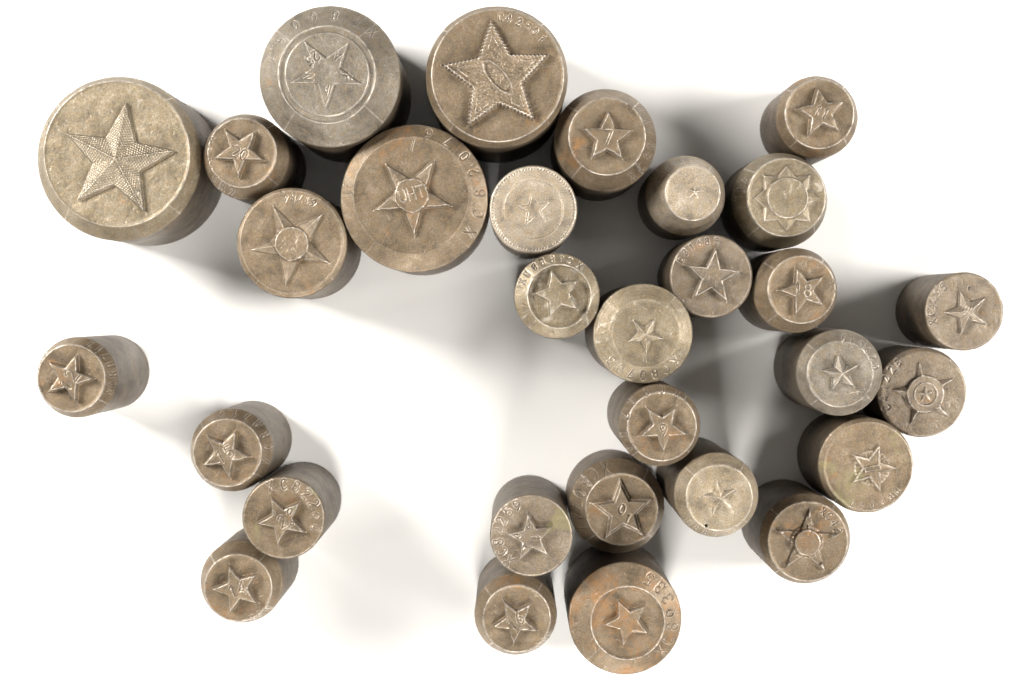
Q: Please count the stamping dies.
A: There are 30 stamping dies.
